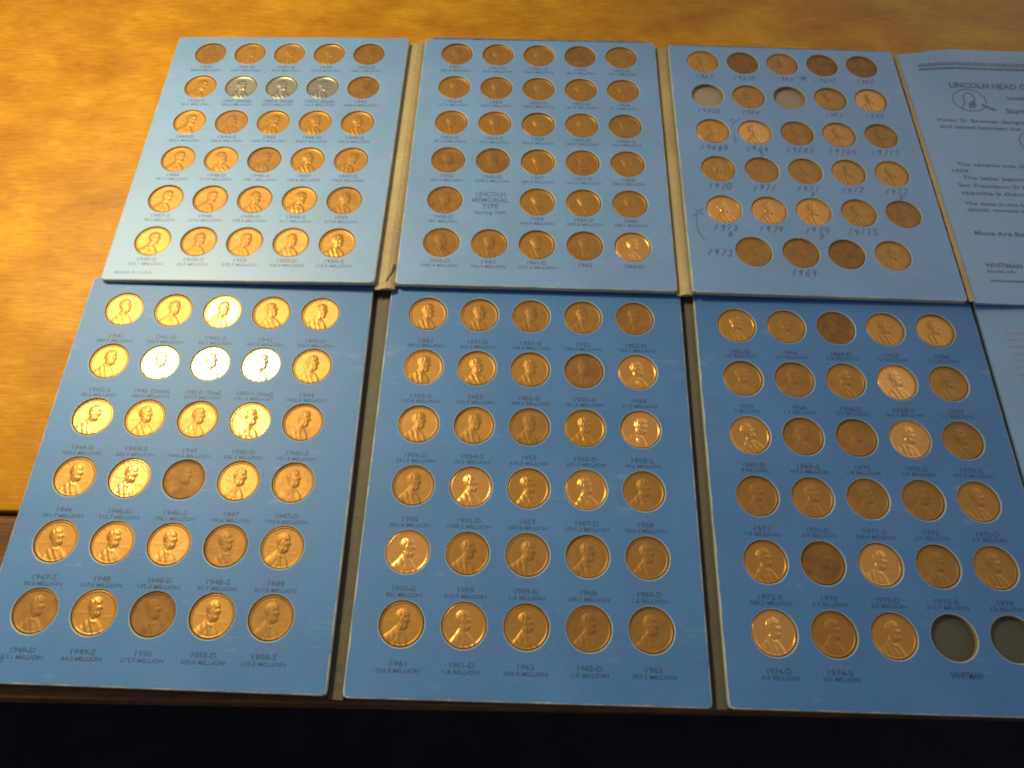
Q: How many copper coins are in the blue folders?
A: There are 168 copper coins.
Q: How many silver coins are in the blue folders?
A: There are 6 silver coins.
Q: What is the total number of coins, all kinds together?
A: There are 174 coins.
